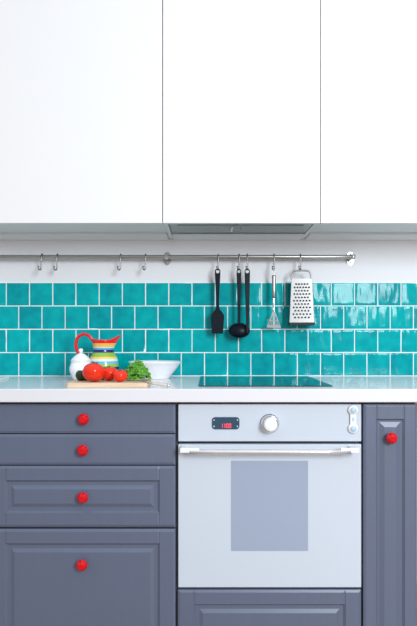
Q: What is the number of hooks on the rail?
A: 9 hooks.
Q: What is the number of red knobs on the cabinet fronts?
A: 5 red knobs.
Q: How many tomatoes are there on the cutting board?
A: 3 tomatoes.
